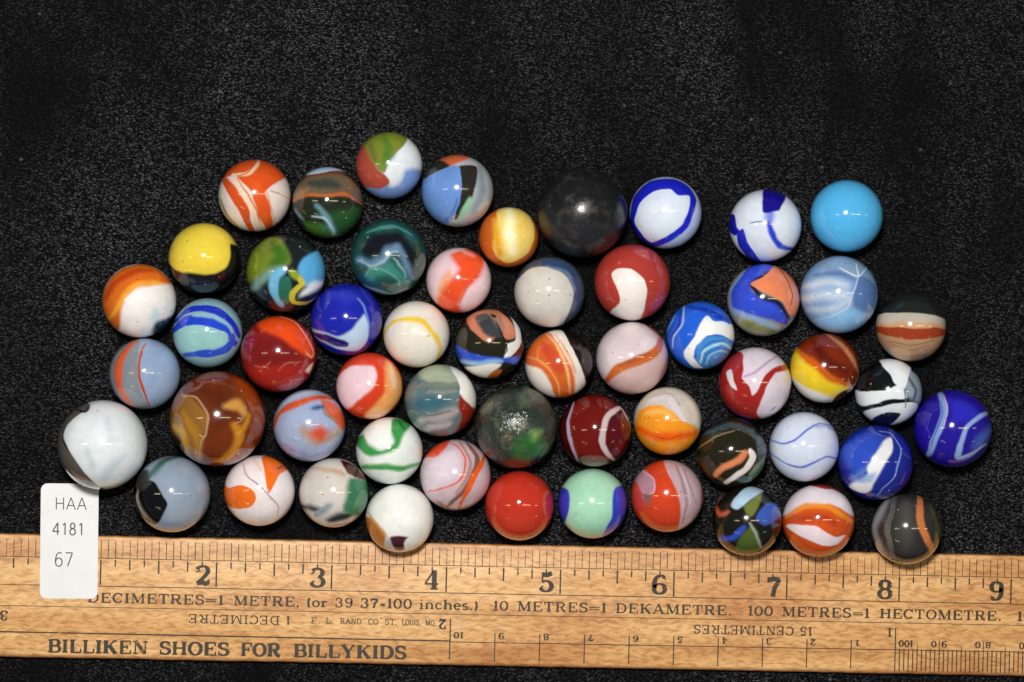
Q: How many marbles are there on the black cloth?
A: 55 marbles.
